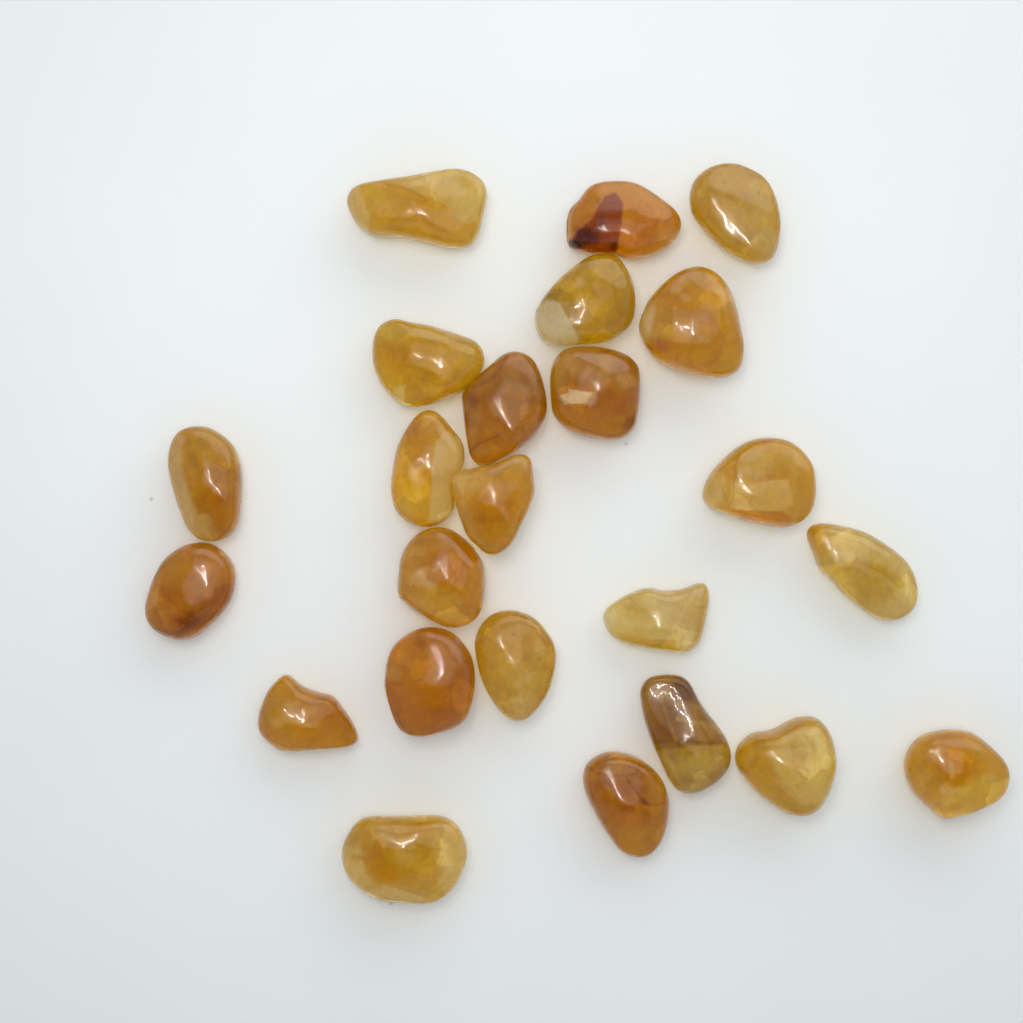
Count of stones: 24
